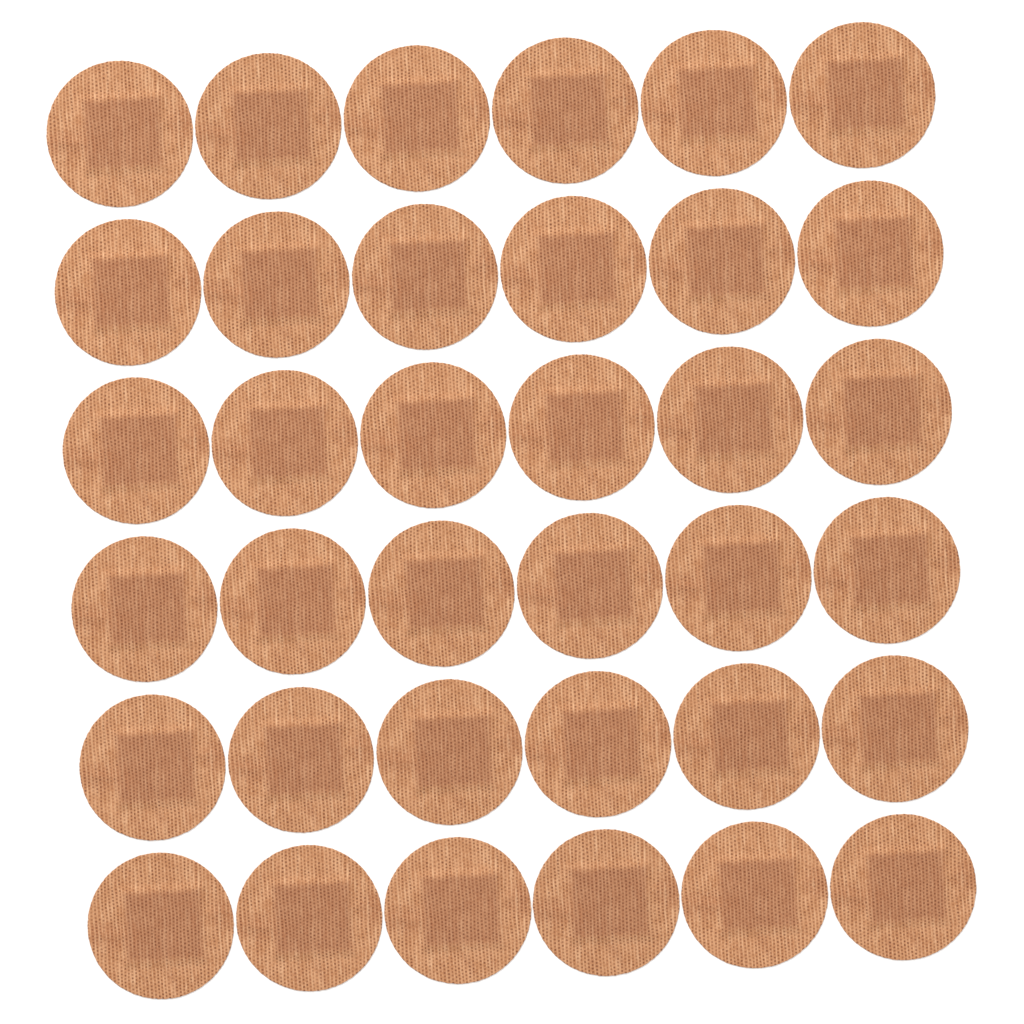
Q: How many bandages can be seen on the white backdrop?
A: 36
